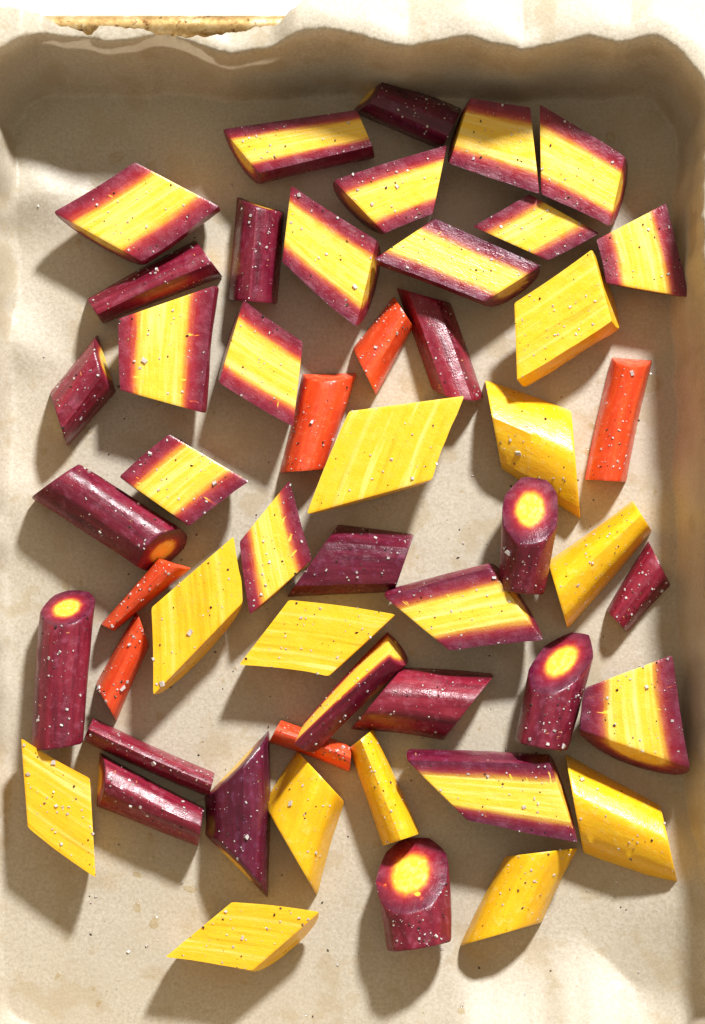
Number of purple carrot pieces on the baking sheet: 33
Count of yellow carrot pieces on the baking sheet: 12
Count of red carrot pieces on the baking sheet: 6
